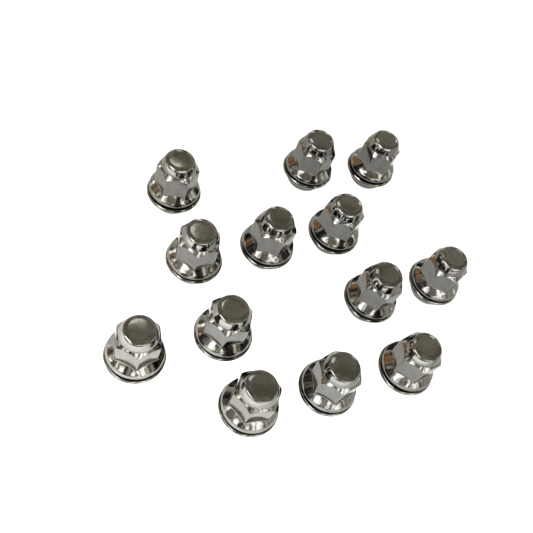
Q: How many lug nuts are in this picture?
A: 13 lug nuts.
